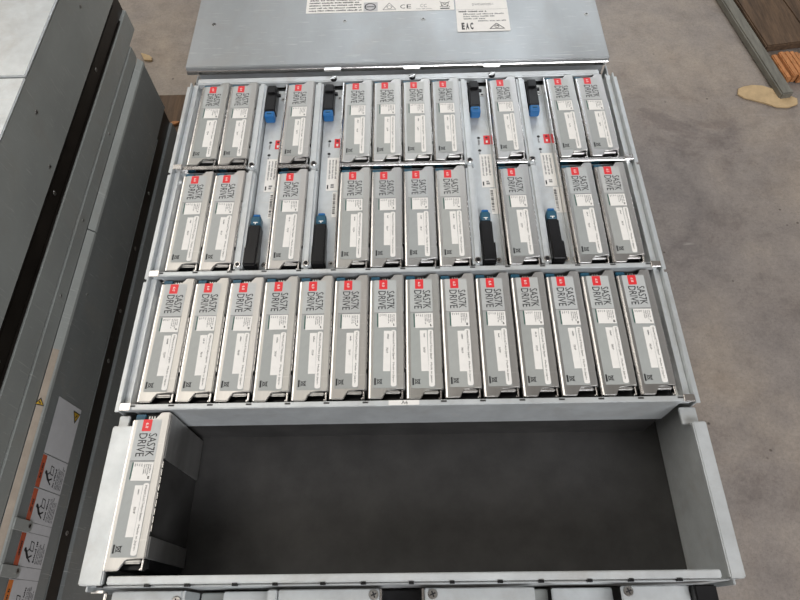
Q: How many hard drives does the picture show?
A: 35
